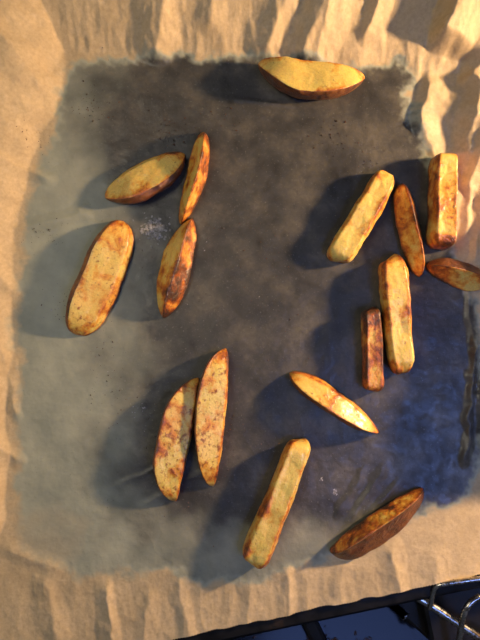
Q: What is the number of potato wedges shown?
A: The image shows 16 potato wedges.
